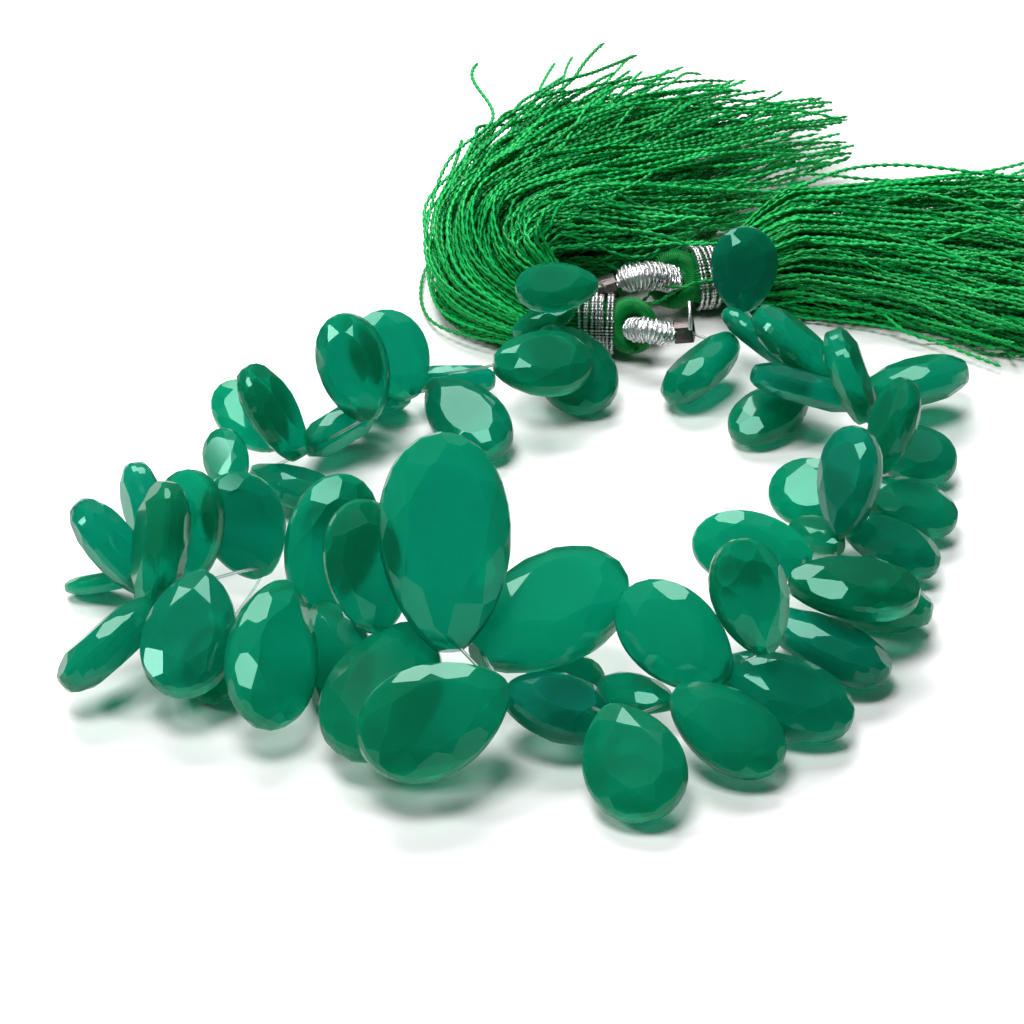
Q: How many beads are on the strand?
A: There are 58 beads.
